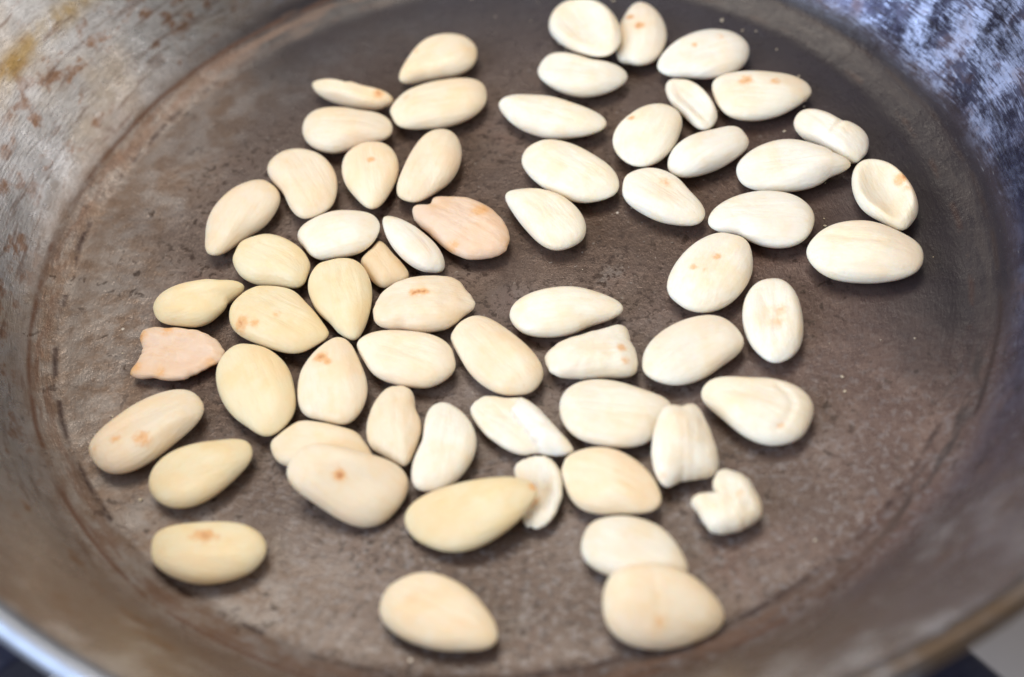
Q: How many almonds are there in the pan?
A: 62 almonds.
